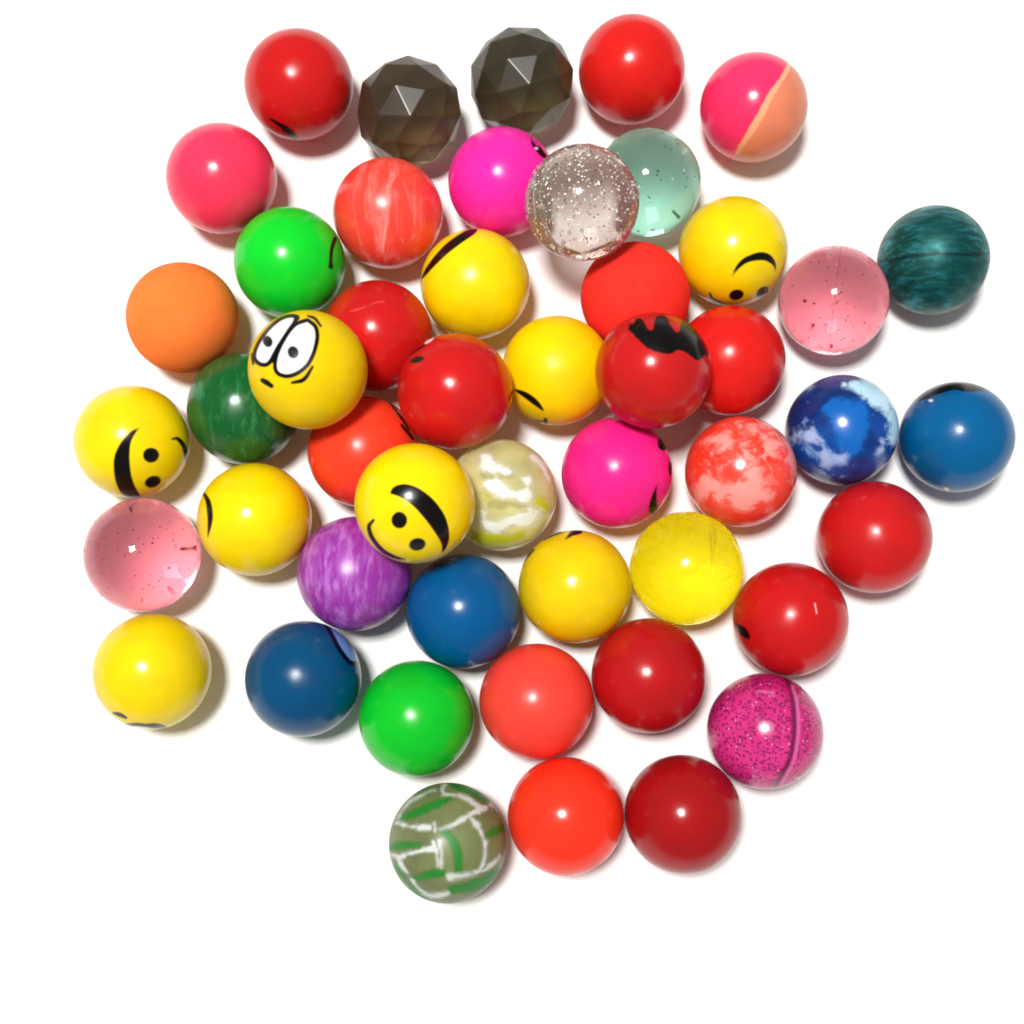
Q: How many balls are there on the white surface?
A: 49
